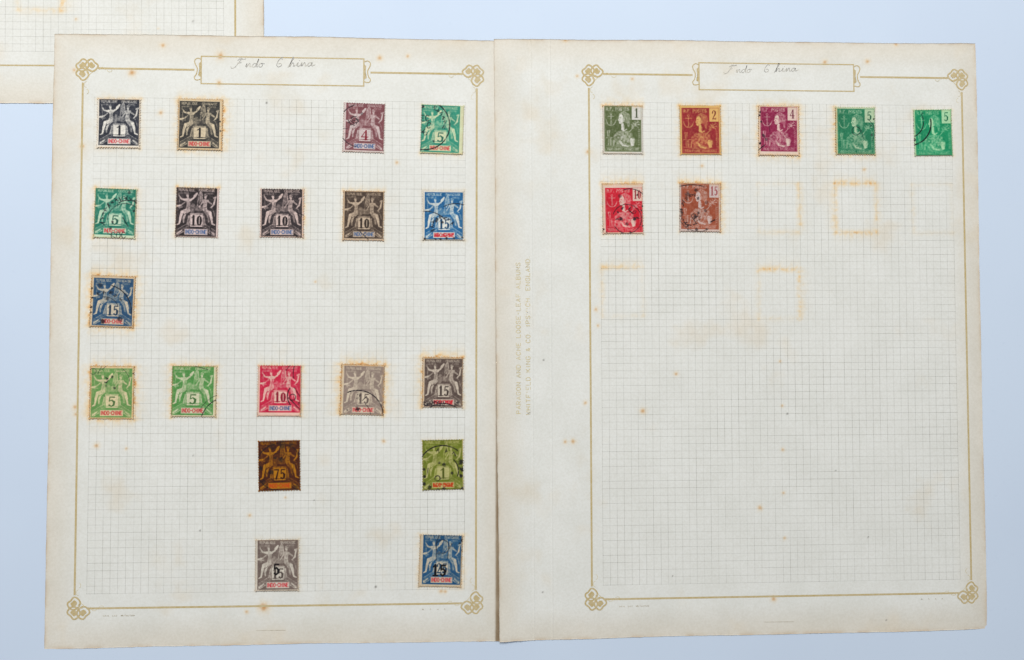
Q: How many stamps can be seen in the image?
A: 26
